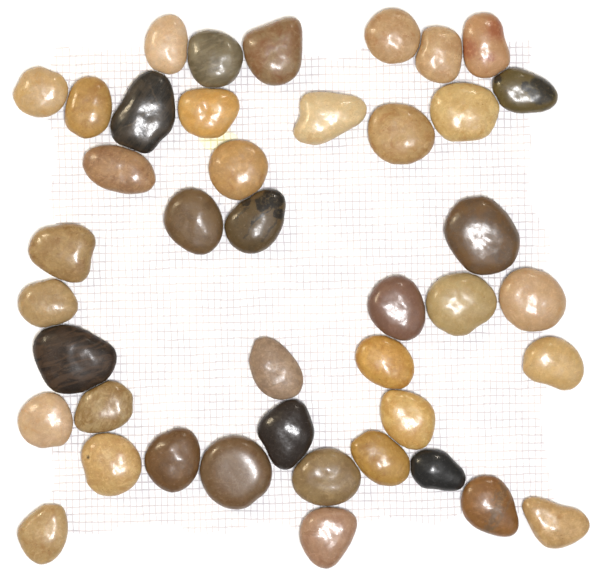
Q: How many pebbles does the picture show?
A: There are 42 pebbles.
